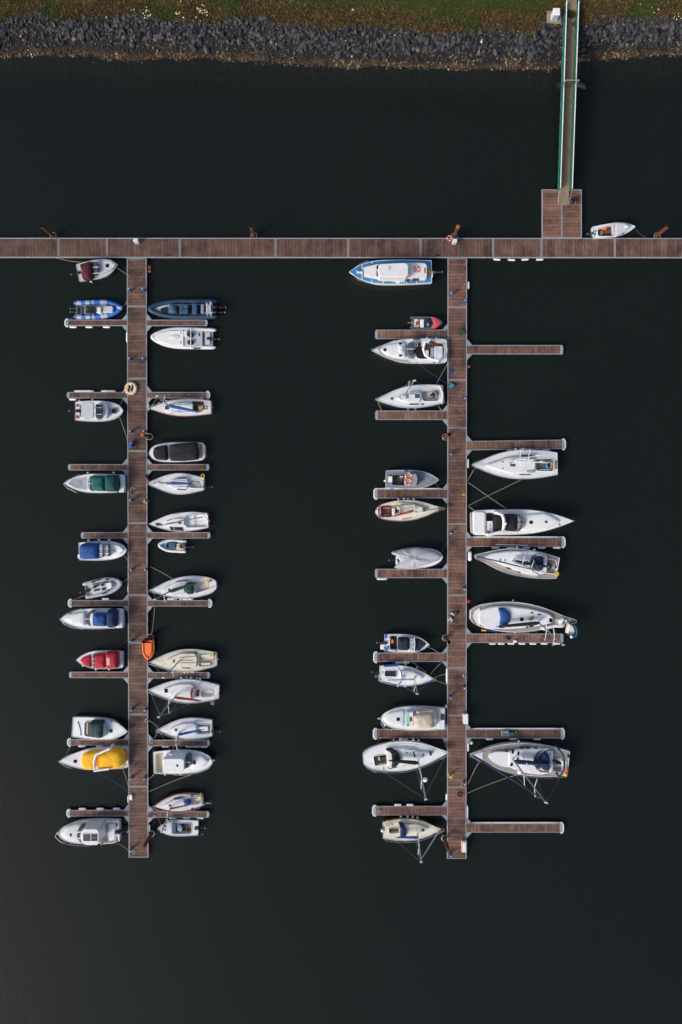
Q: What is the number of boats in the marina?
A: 44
